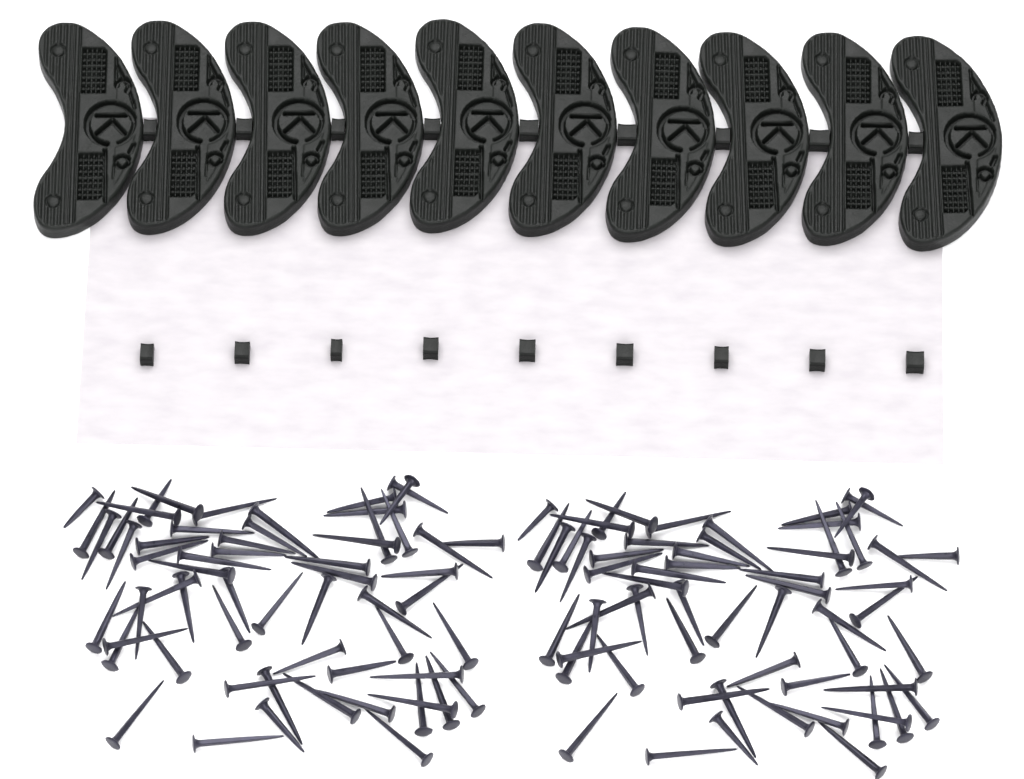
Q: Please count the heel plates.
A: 10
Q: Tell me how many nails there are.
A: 120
